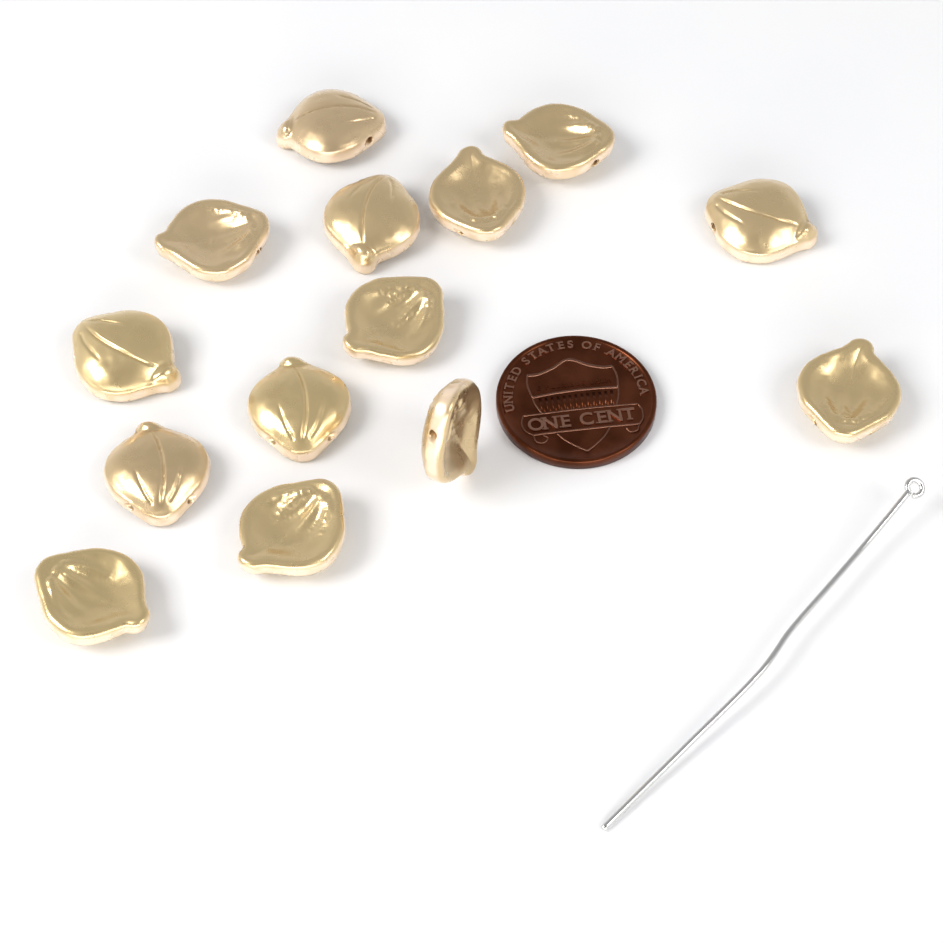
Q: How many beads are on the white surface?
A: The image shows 14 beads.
